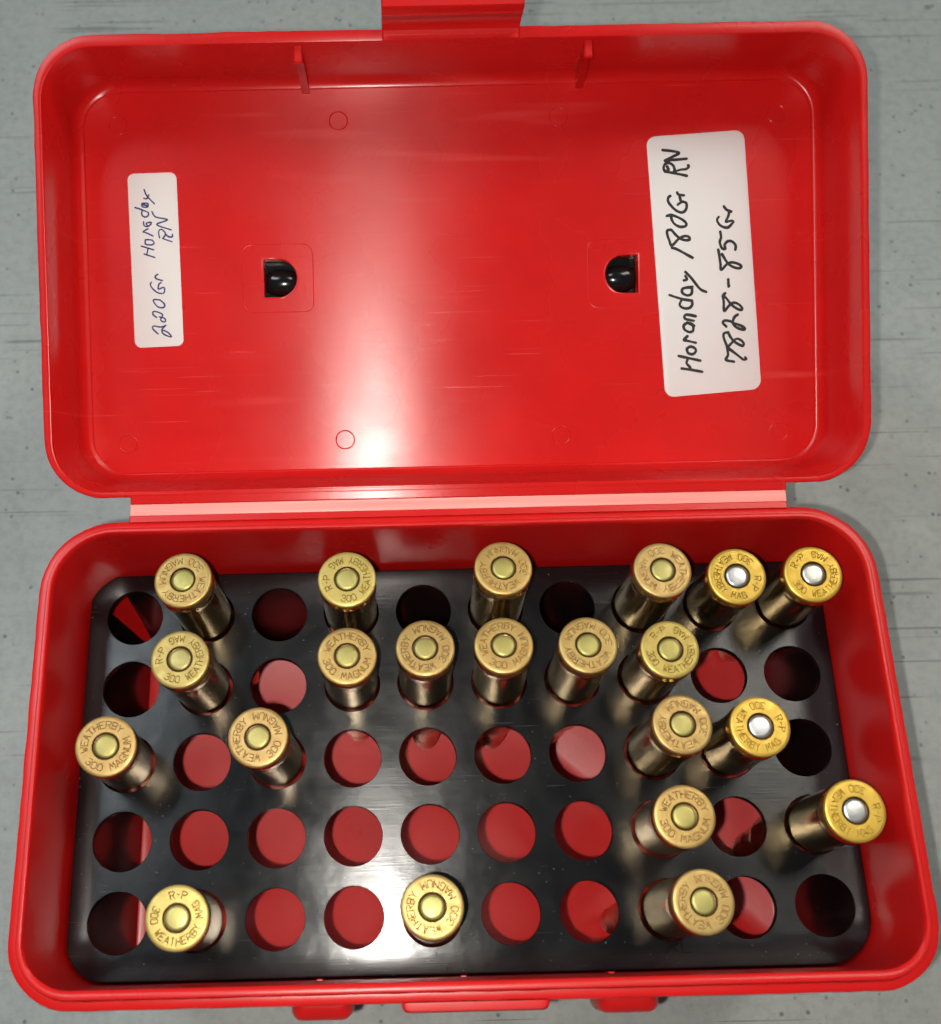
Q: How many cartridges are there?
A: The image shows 21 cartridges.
